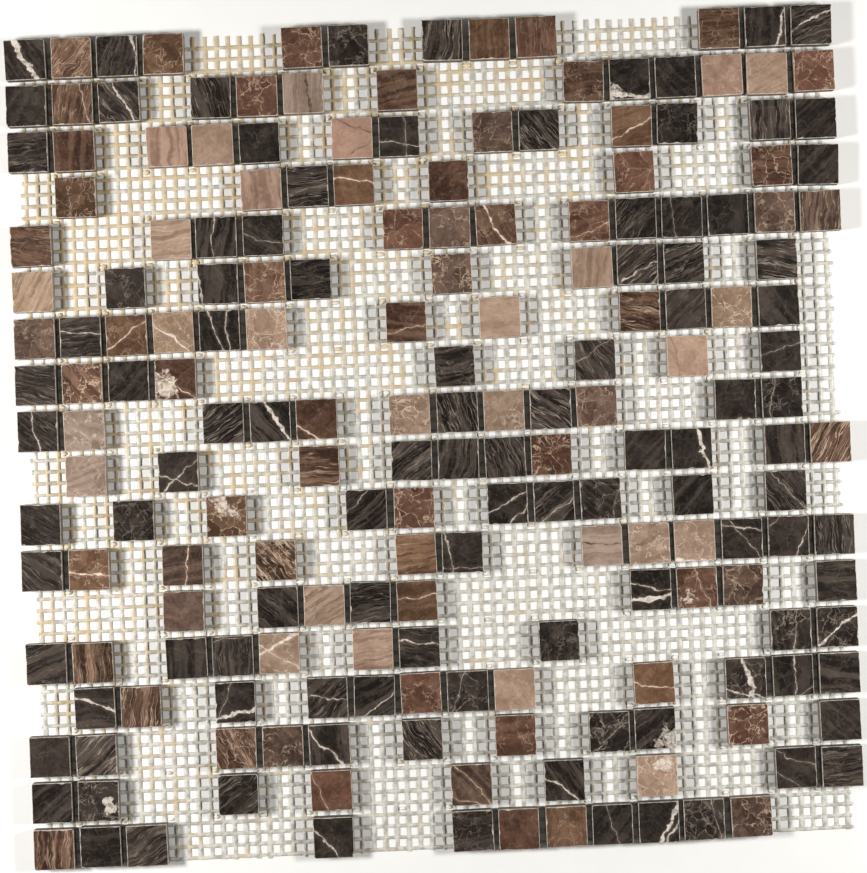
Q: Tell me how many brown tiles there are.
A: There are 63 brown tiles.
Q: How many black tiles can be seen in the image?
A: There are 106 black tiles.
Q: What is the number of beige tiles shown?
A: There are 27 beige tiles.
